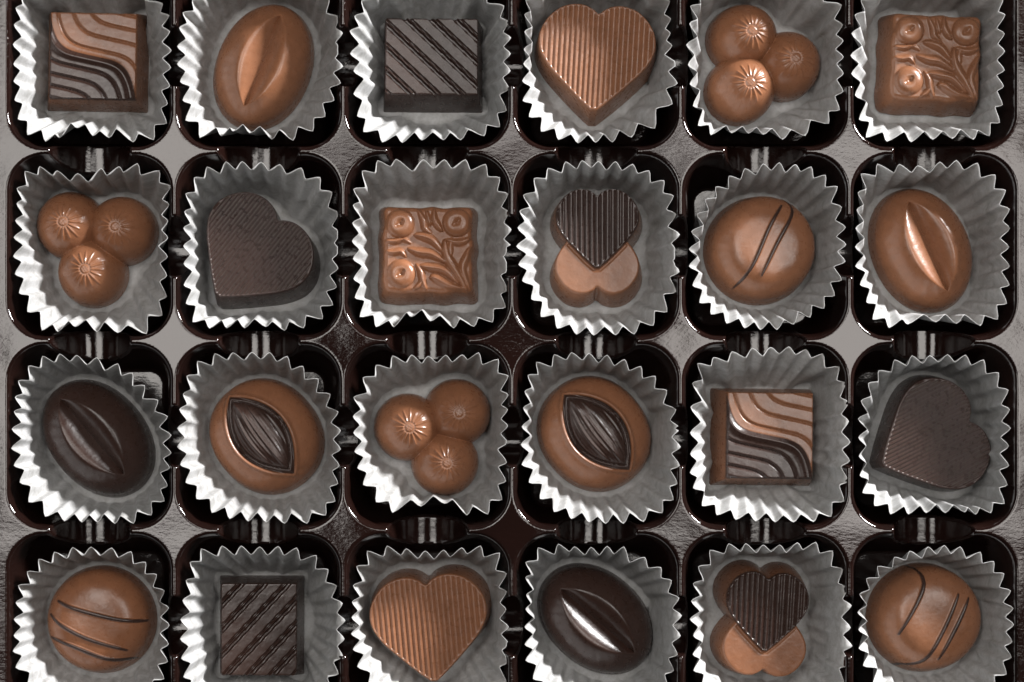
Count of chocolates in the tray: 24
